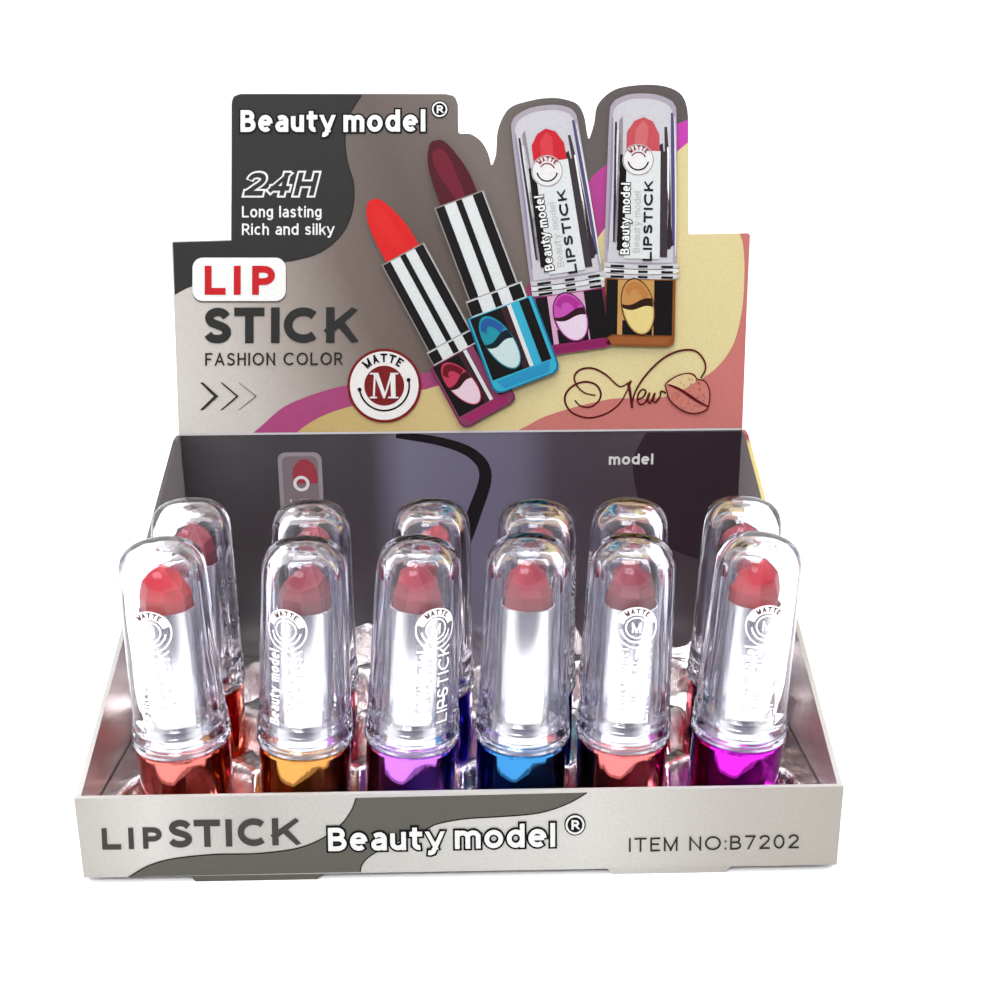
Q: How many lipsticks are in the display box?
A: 12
